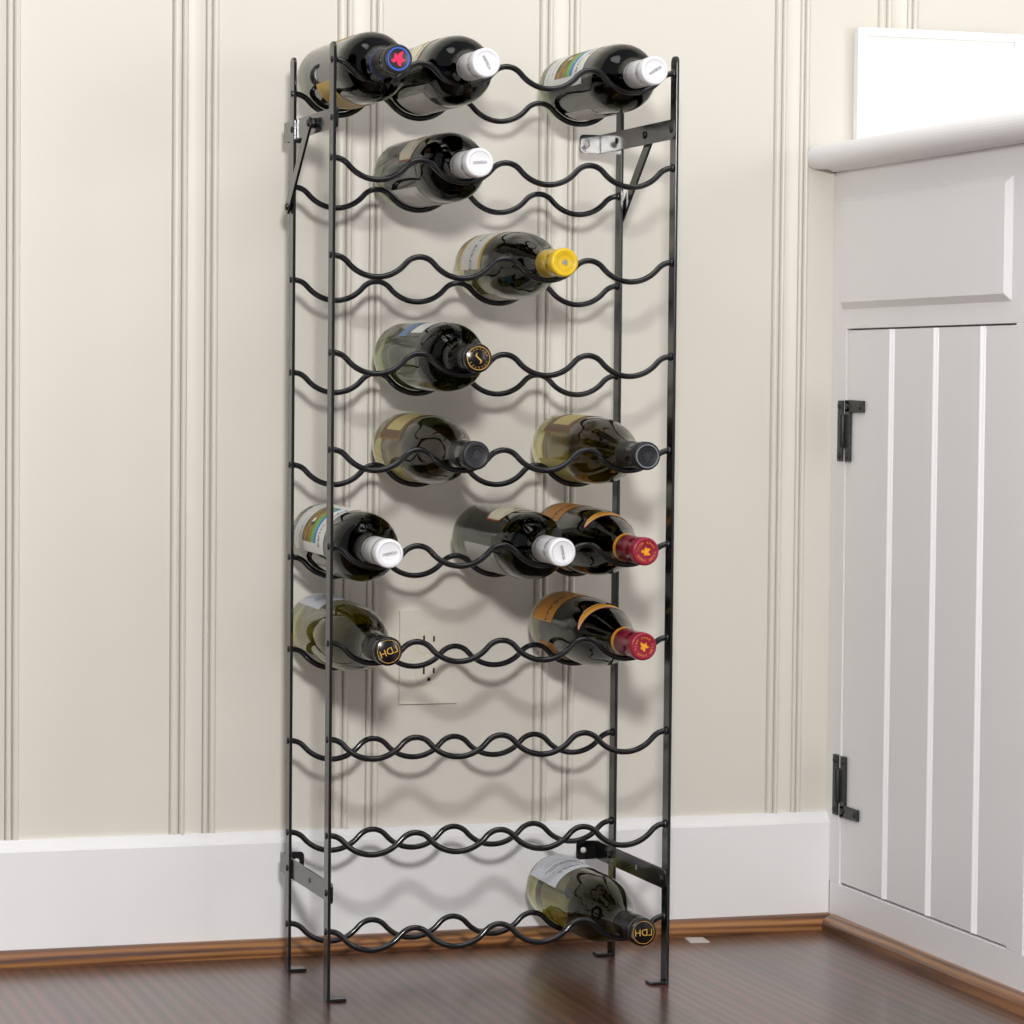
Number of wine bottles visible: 14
